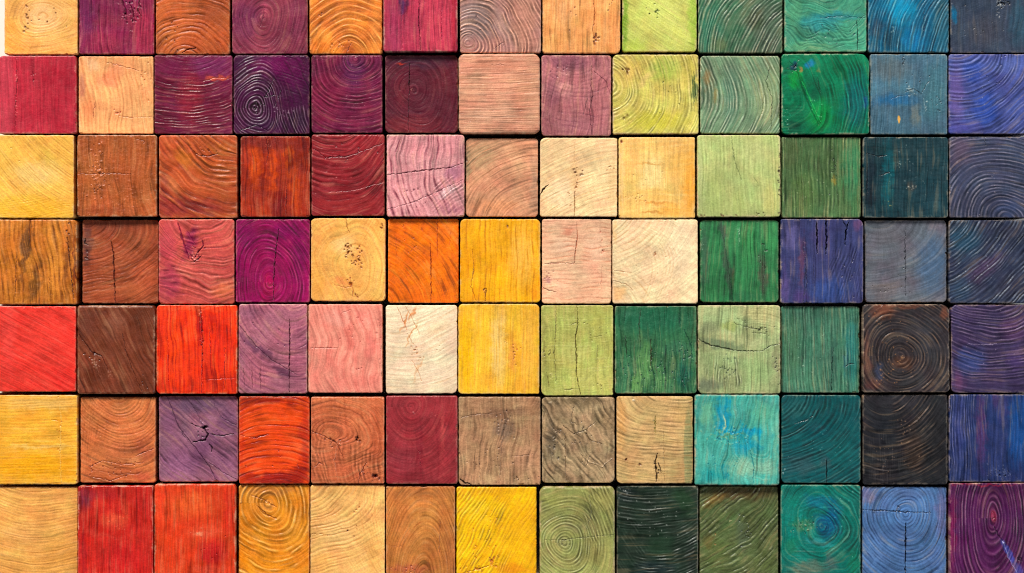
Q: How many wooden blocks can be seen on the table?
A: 91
